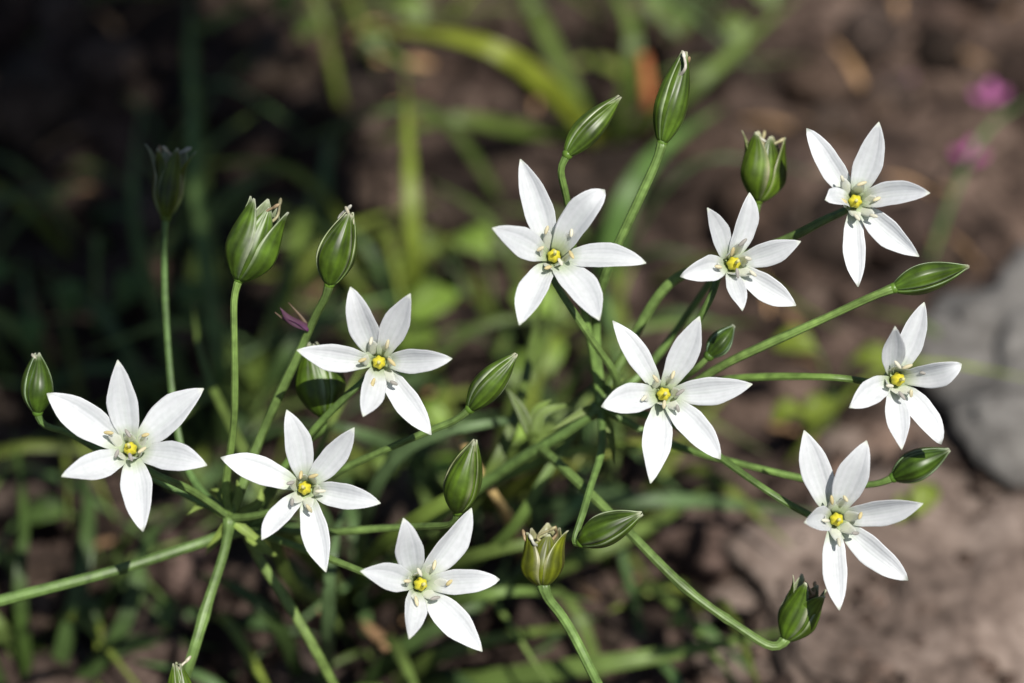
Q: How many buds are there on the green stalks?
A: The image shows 17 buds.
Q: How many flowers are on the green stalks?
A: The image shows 10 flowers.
